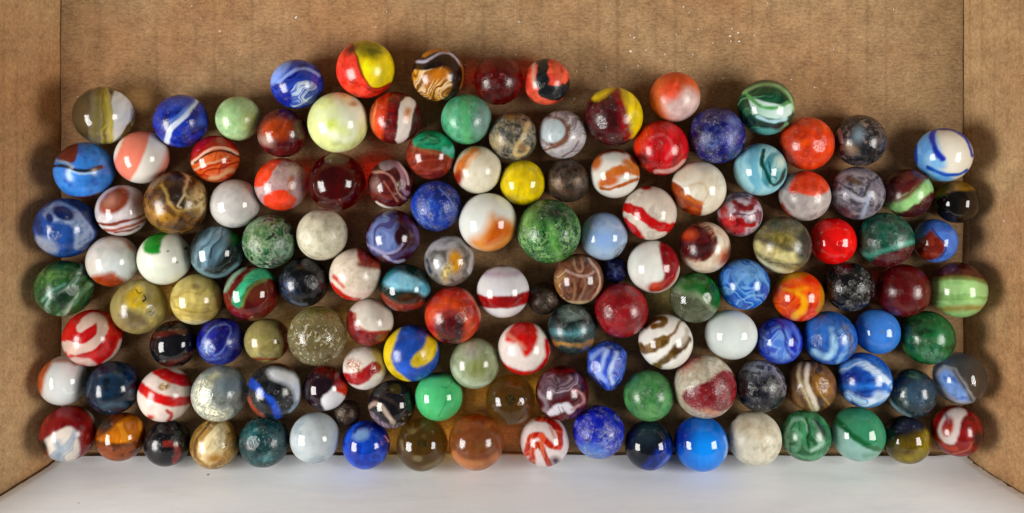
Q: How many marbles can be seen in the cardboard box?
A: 135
